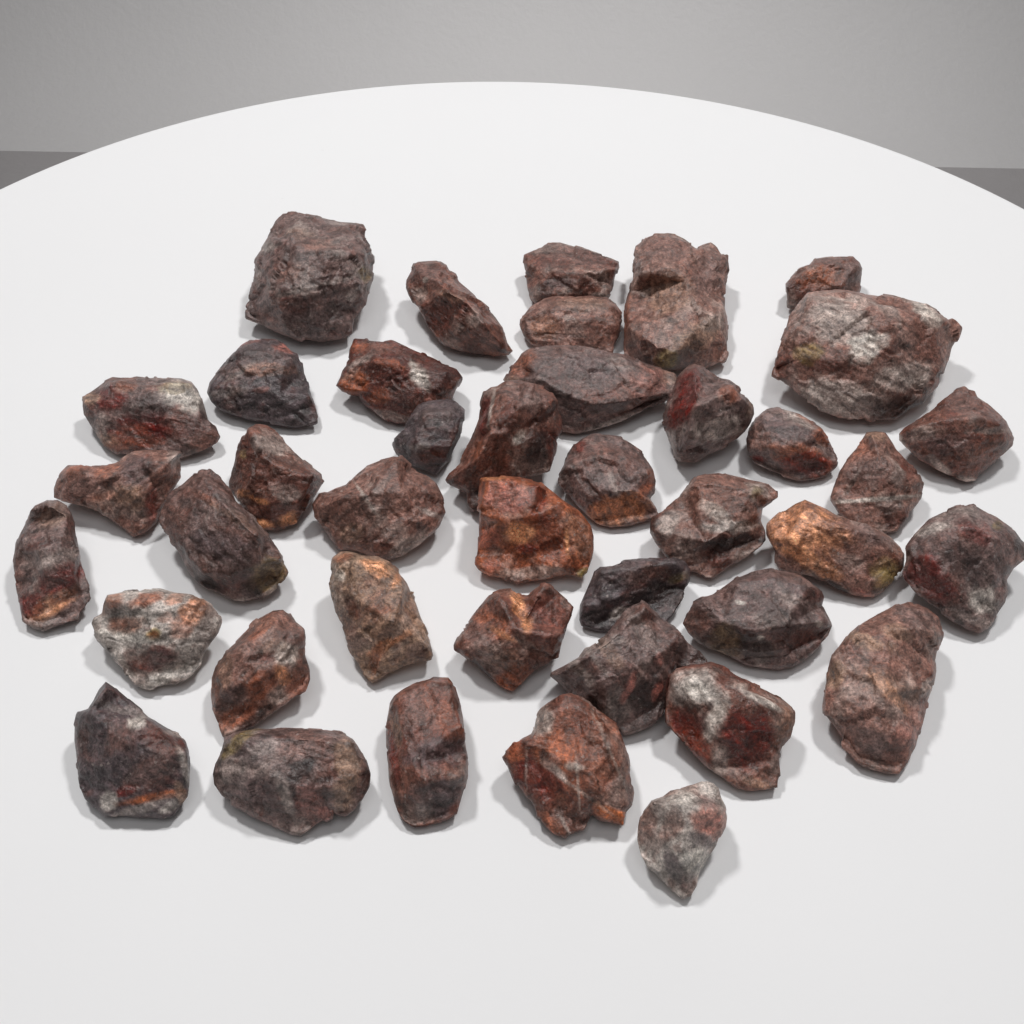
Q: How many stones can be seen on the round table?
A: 41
